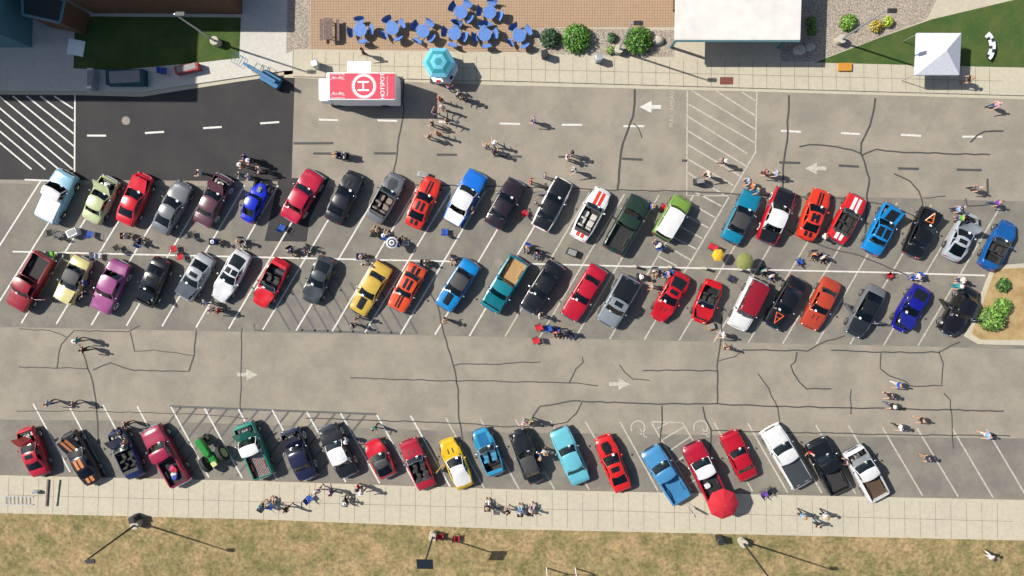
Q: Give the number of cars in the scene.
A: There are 55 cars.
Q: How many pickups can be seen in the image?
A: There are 12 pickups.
